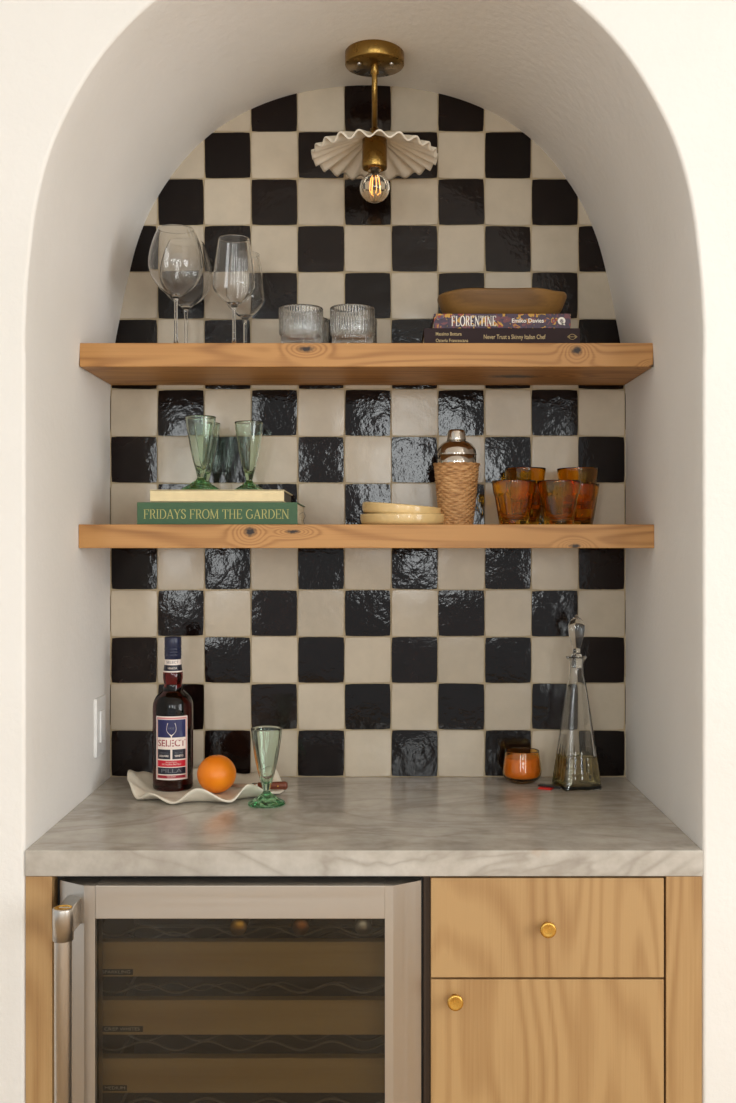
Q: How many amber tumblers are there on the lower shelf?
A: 6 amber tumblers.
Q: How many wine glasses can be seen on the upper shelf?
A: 4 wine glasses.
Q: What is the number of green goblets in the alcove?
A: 4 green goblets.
